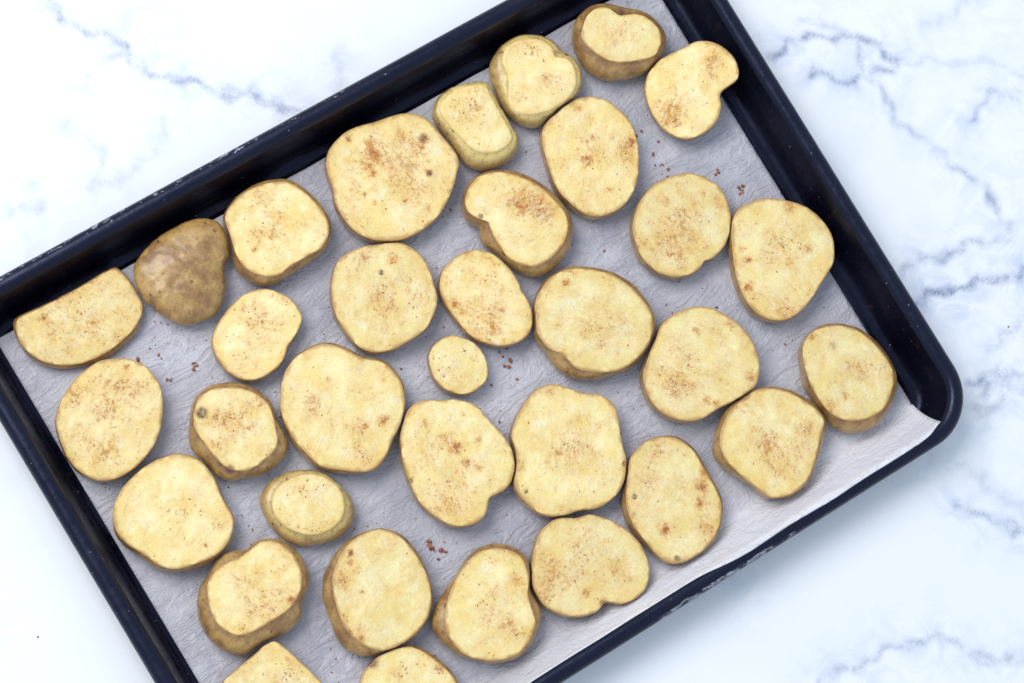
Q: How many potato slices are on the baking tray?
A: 34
